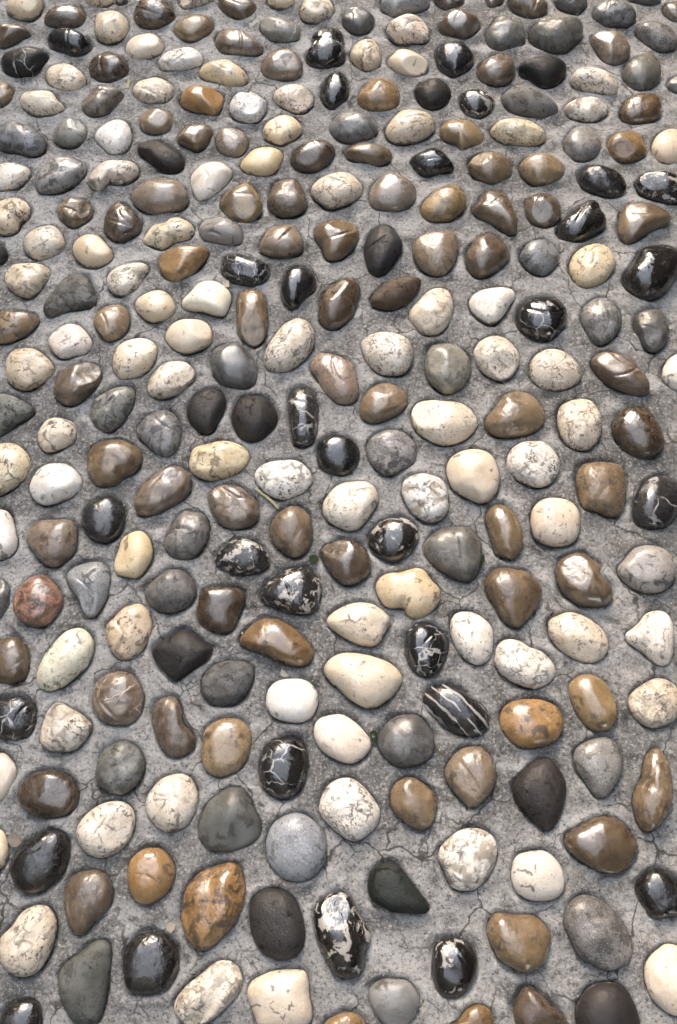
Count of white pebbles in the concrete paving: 88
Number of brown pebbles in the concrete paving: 87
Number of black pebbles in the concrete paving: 43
